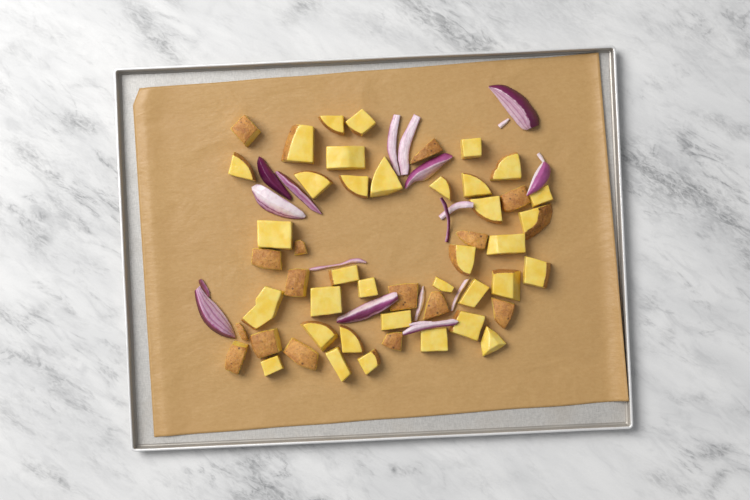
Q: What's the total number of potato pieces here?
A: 50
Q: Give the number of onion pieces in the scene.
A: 17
